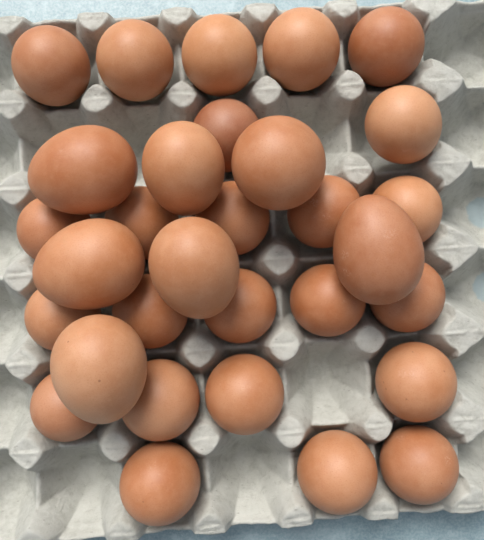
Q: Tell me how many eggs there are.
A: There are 31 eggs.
